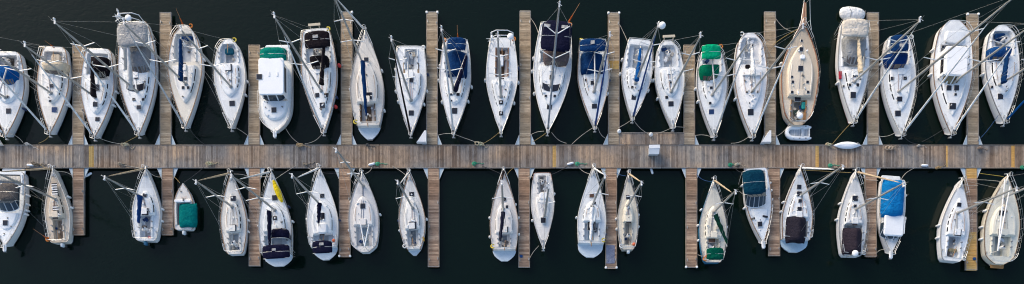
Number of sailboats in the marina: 38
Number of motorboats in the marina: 5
